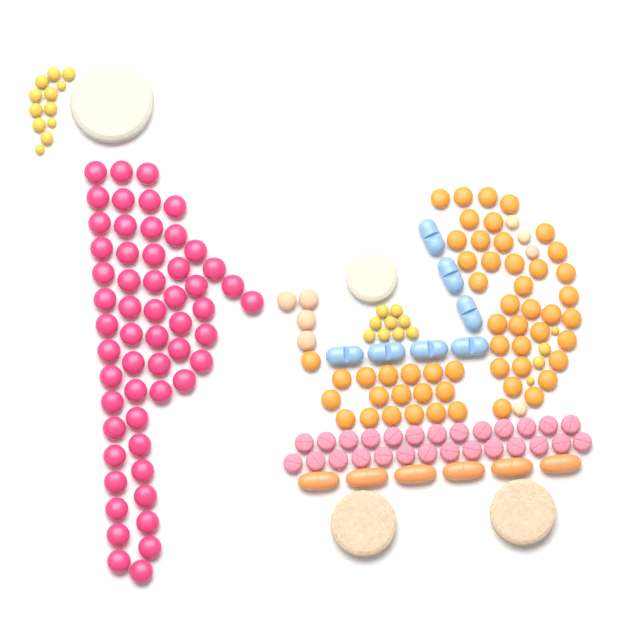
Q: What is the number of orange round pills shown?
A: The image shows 54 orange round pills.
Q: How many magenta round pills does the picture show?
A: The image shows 56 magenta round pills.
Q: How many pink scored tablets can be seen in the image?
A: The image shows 27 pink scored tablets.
